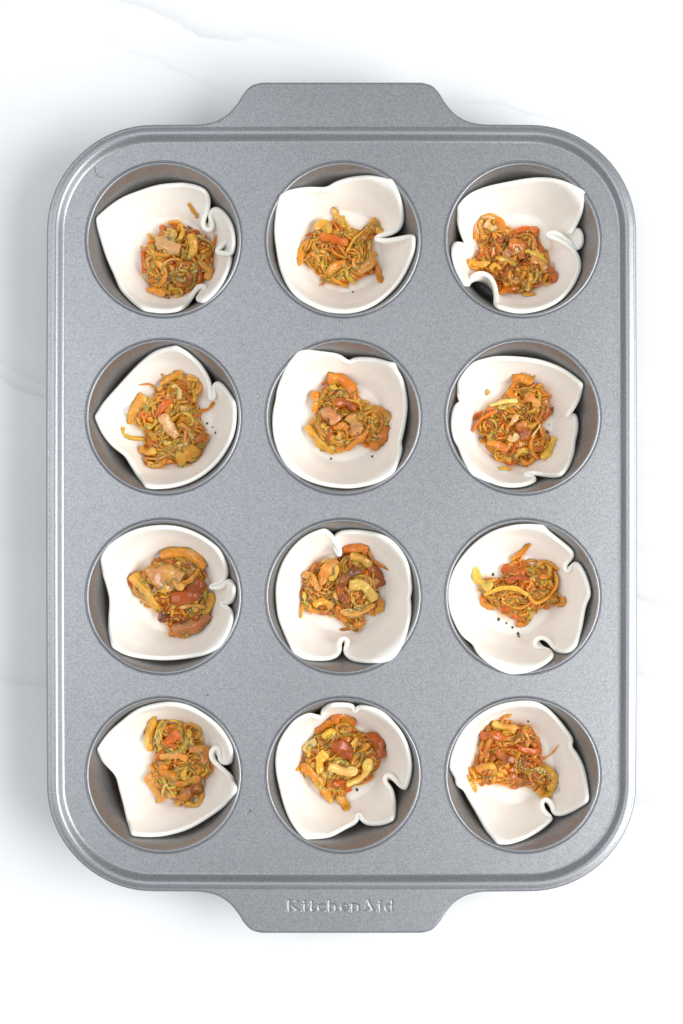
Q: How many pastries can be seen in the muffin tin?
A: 12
